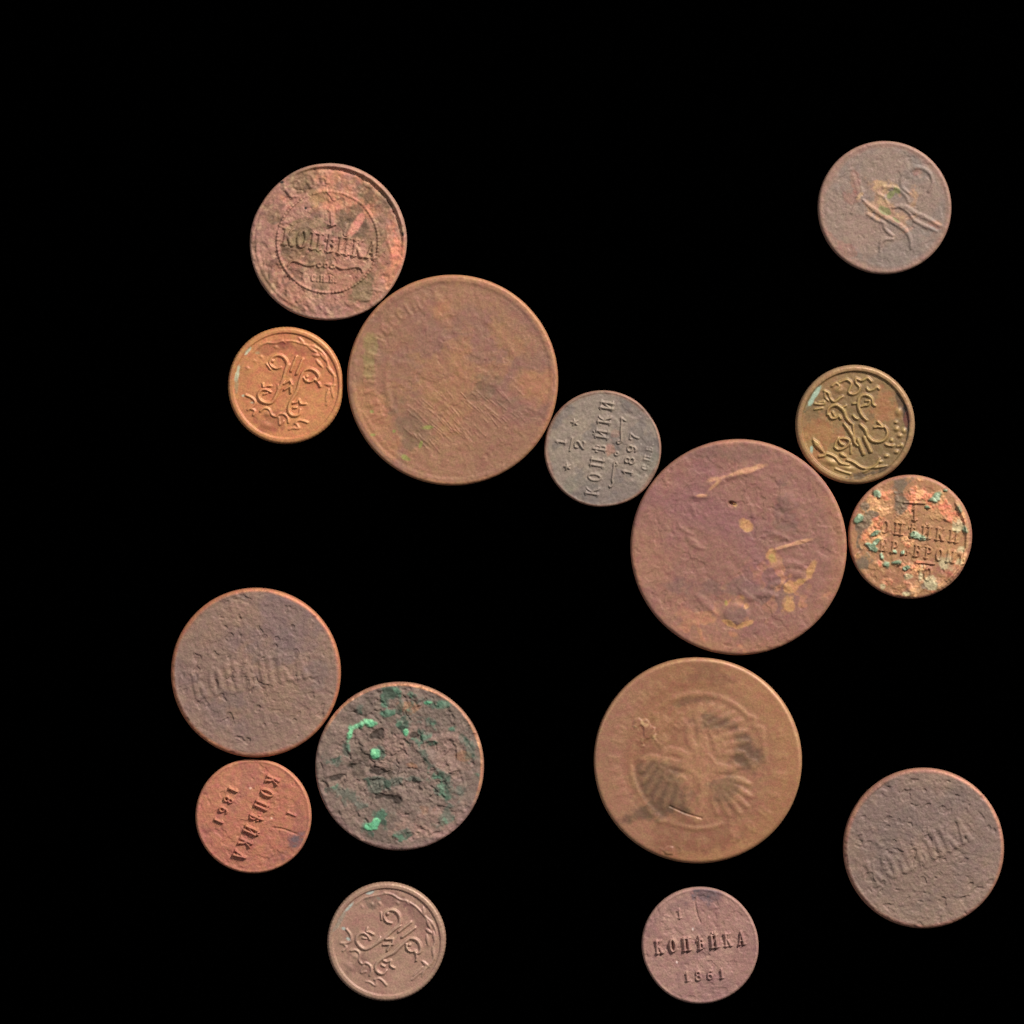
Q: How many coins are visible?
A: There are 15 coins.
